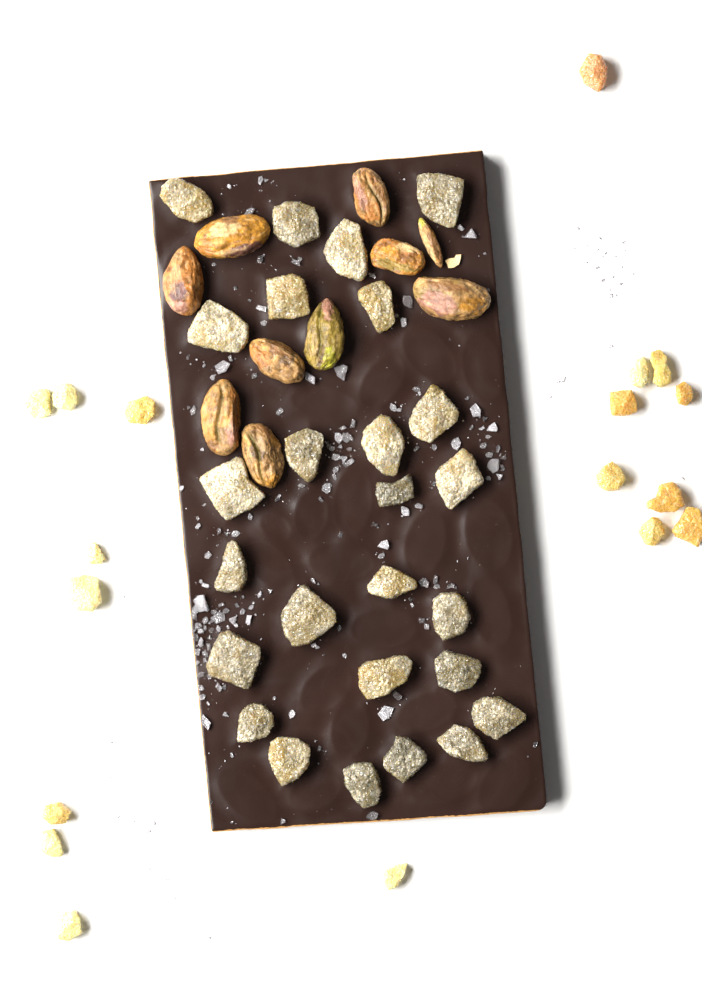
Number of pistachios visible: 10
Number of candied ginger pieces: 44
